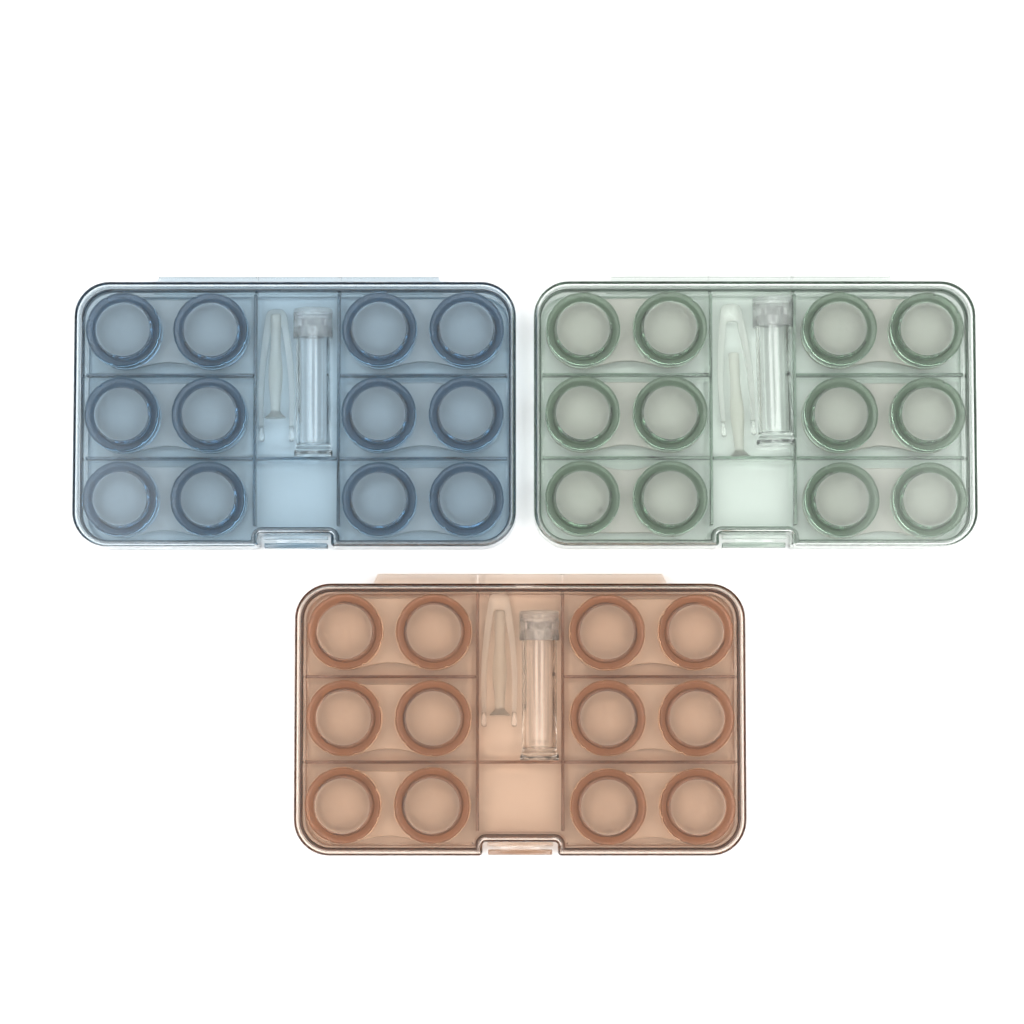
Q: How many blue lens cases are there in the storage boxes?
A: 6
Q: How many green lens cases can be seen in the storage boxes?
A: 6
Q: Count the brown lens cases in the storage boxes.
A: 6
